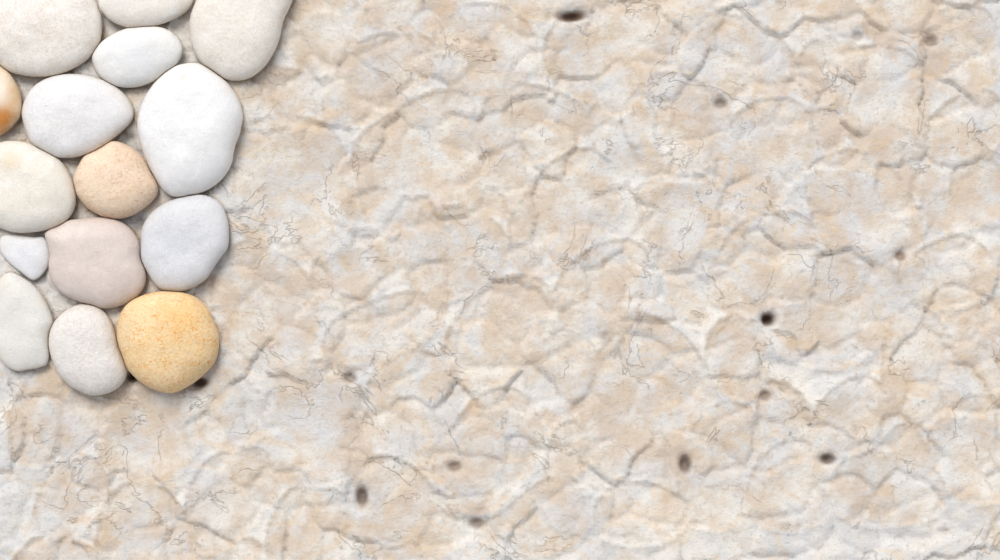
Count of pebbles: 15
